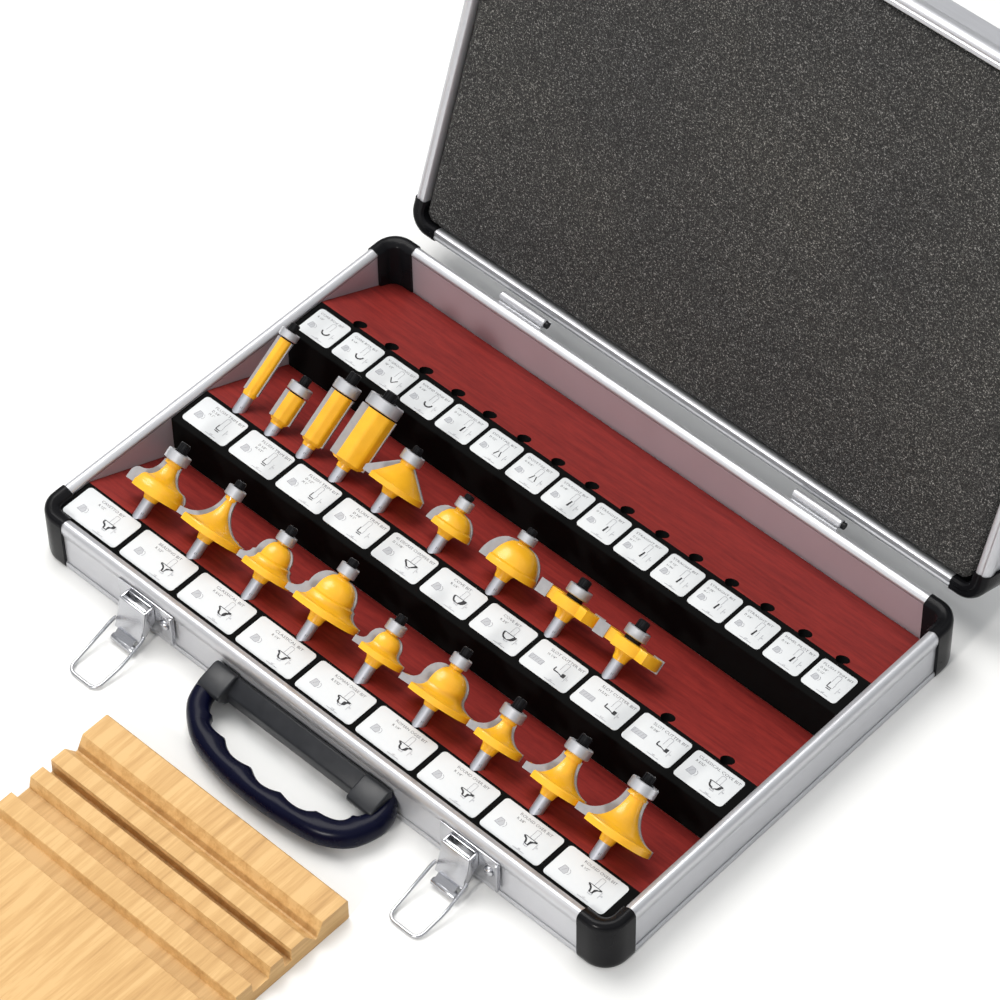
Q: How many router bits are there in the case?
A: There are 18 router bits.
